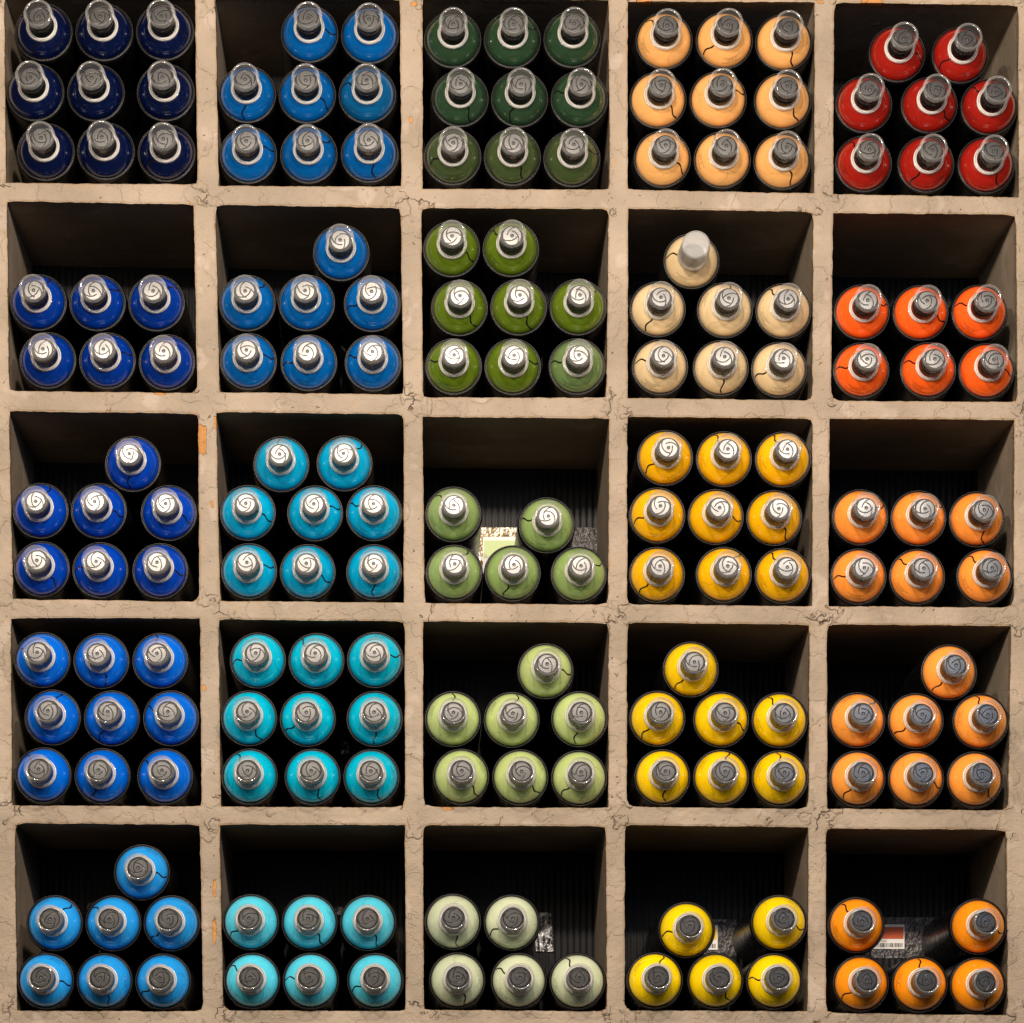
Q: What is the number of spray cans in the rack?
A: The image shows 179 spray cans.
